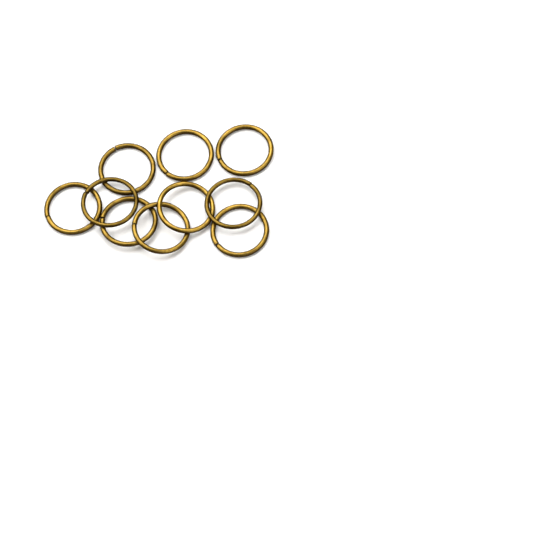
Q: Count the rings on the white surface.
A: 10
